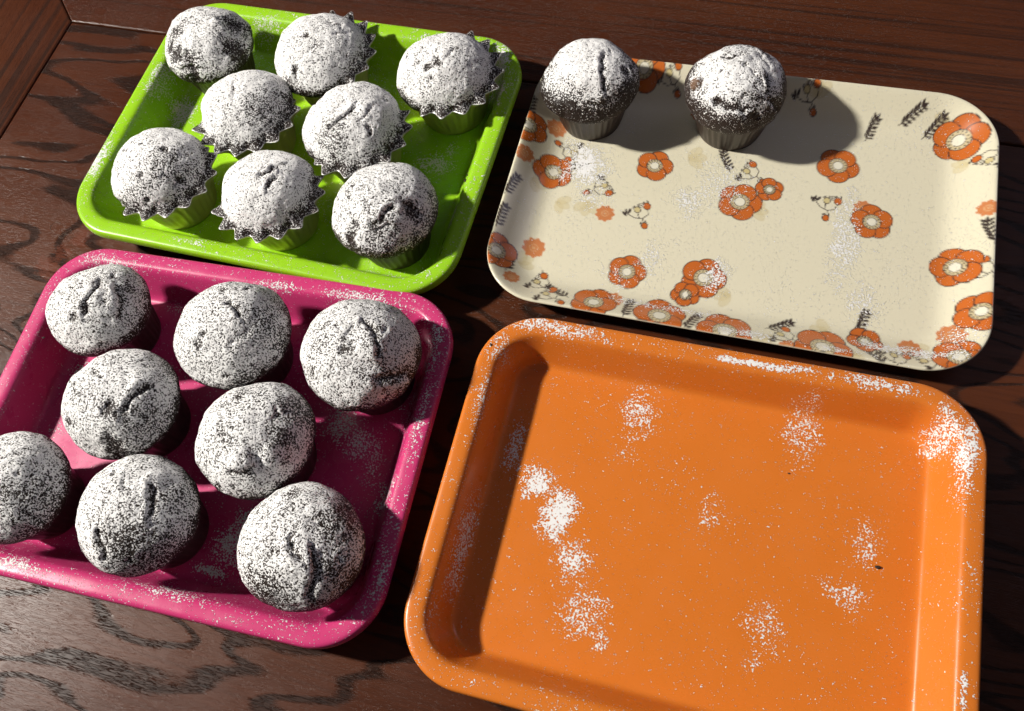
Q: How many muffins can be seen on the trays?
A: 18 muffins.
